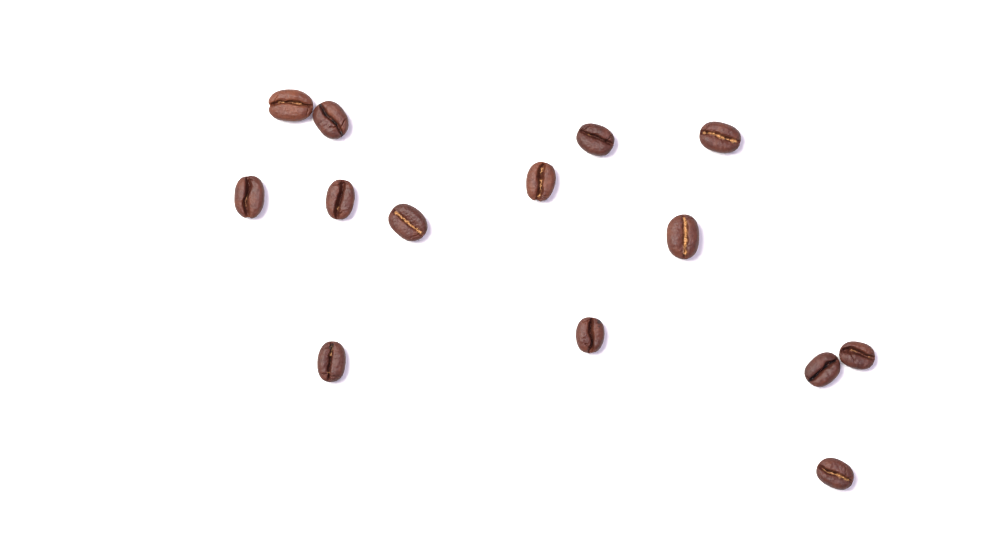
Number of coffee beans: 14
